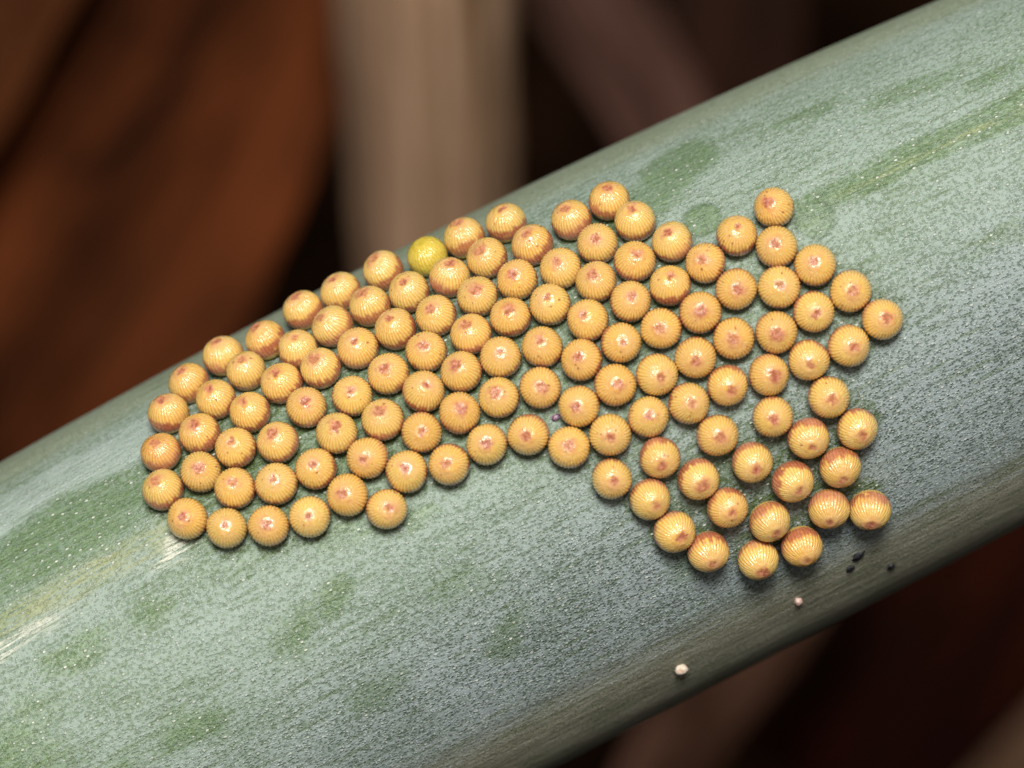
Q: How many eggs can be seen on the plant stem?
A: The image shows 123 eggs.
